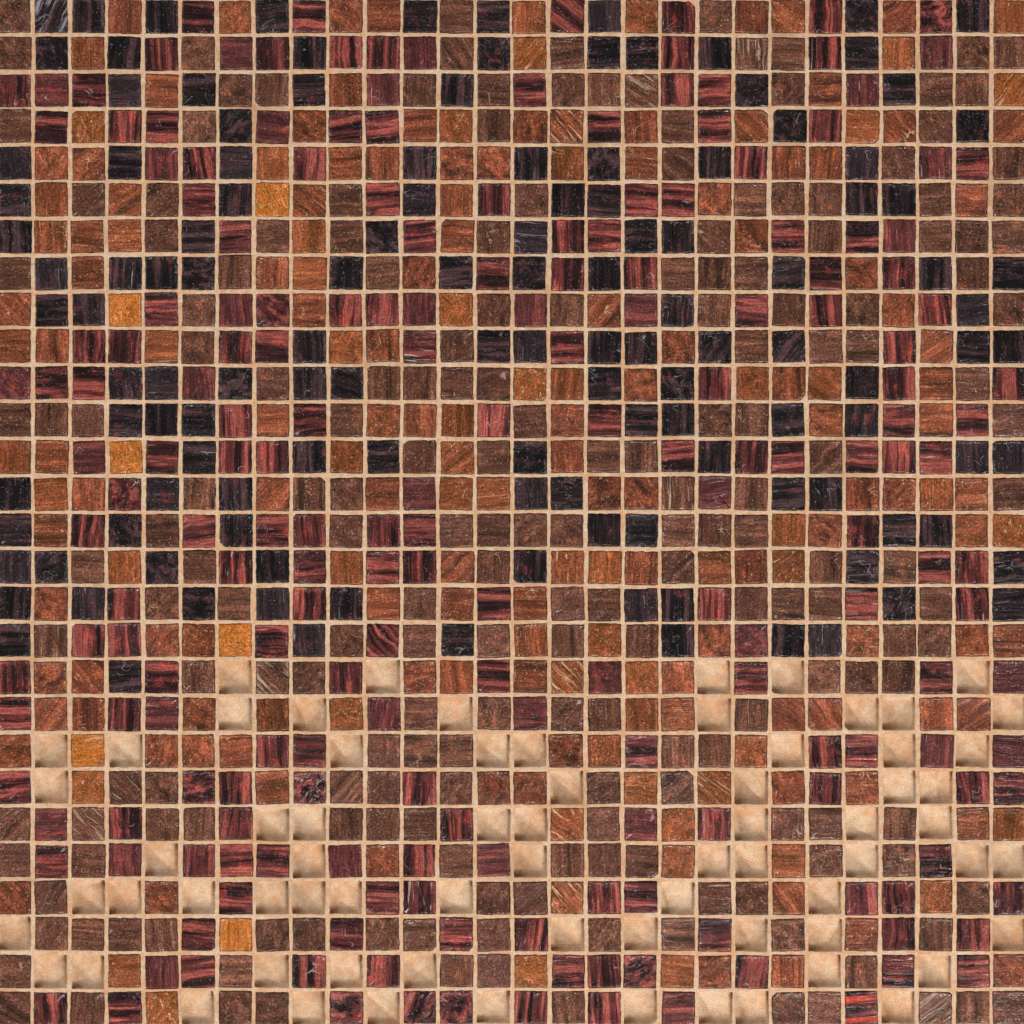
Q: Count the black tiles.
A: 130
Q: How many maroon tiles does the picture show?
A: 200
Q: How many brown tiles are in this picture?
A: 199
